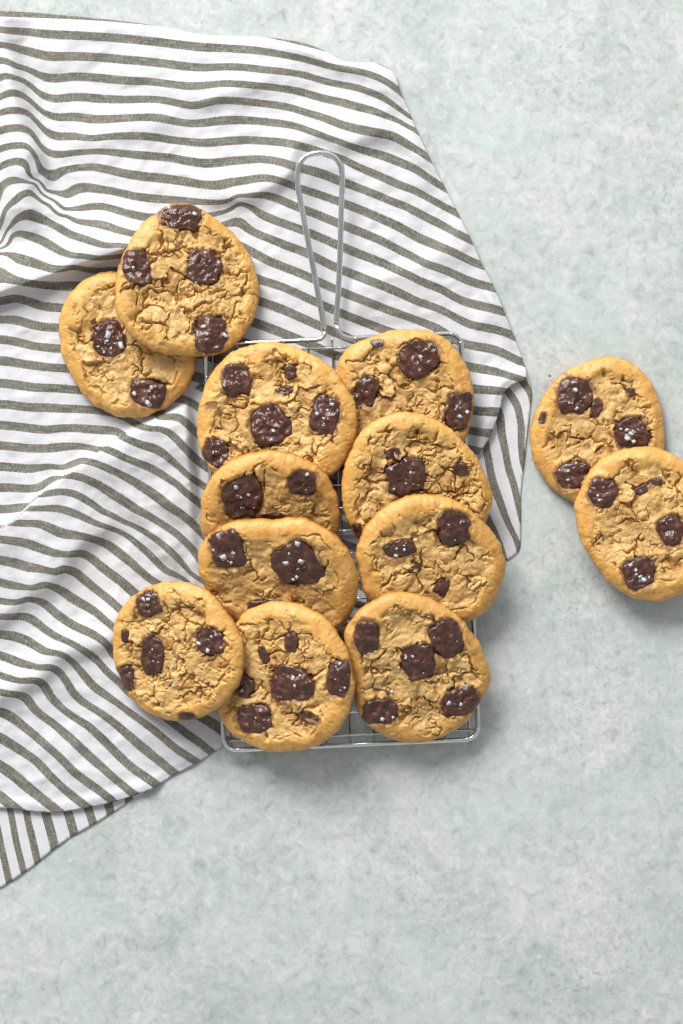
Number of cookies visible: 13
